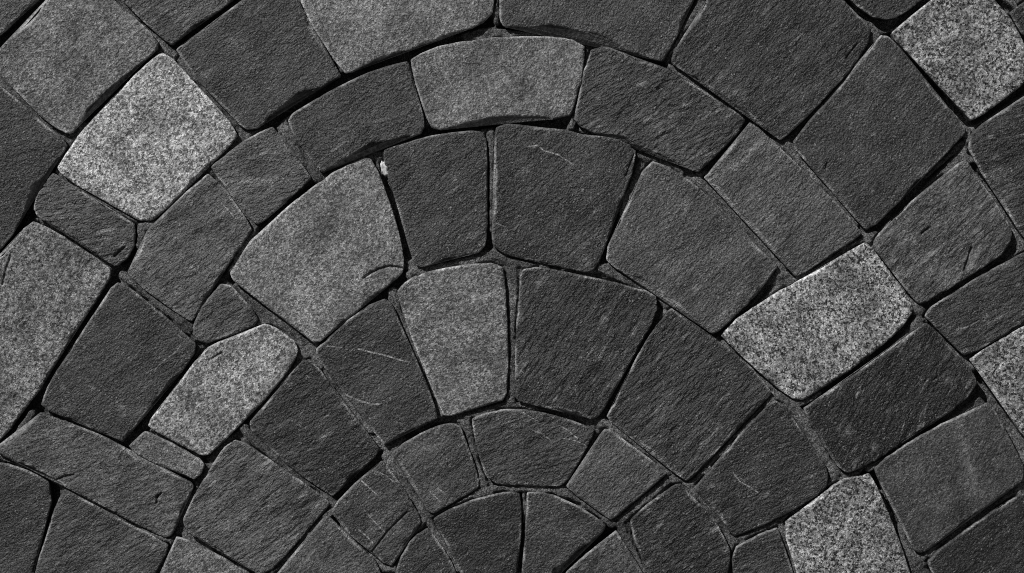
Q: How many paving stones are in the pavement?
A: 60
